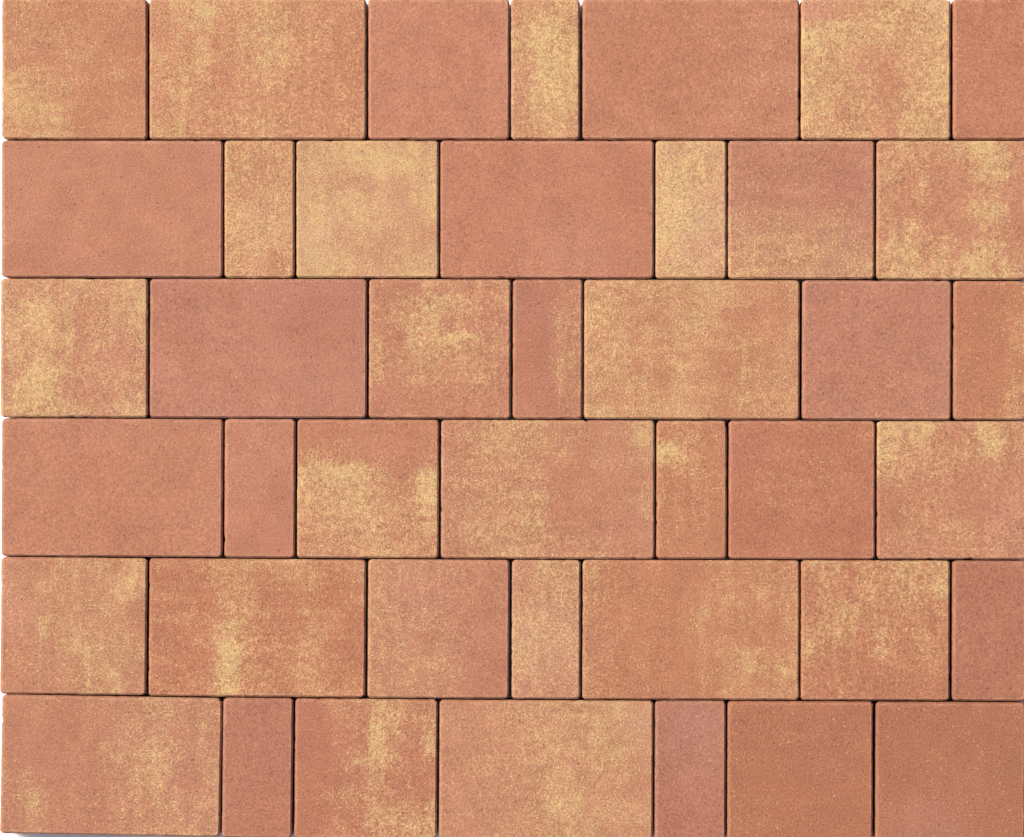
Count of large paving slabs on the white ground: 12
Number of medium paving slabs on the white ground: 18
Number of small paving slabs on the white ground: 12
